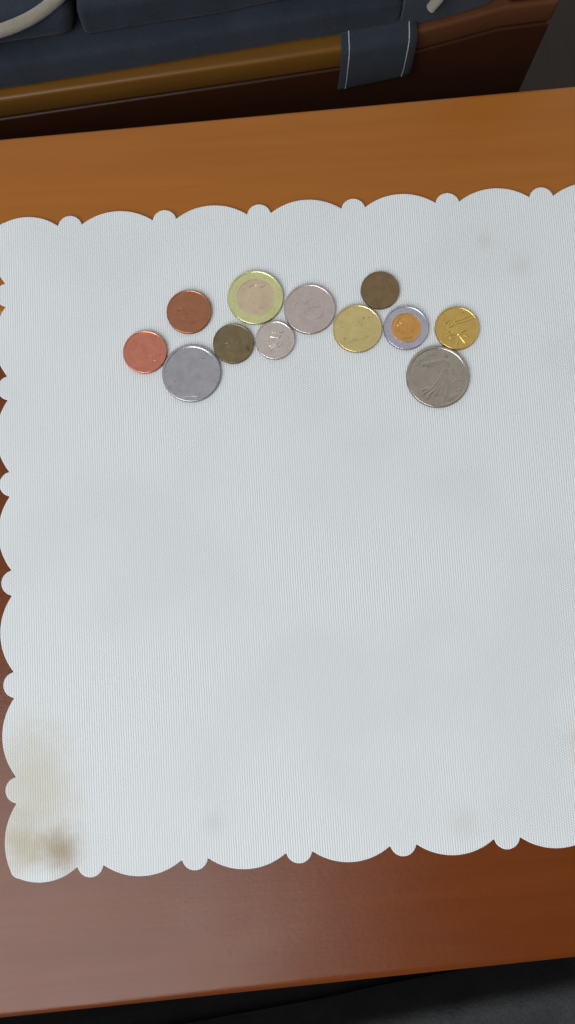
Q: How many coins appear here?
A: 12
